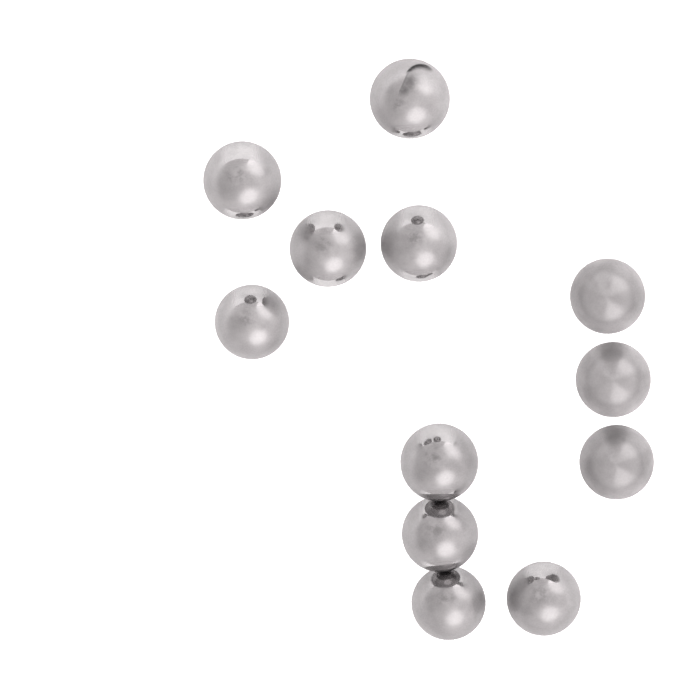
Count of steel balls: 12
